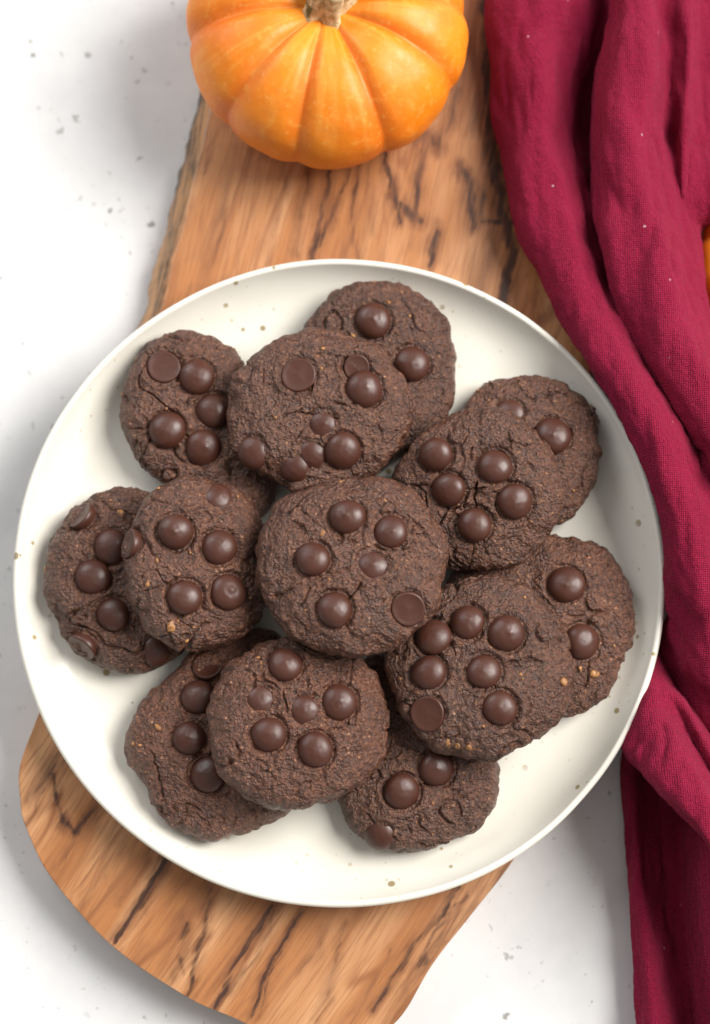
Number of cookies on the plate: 13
